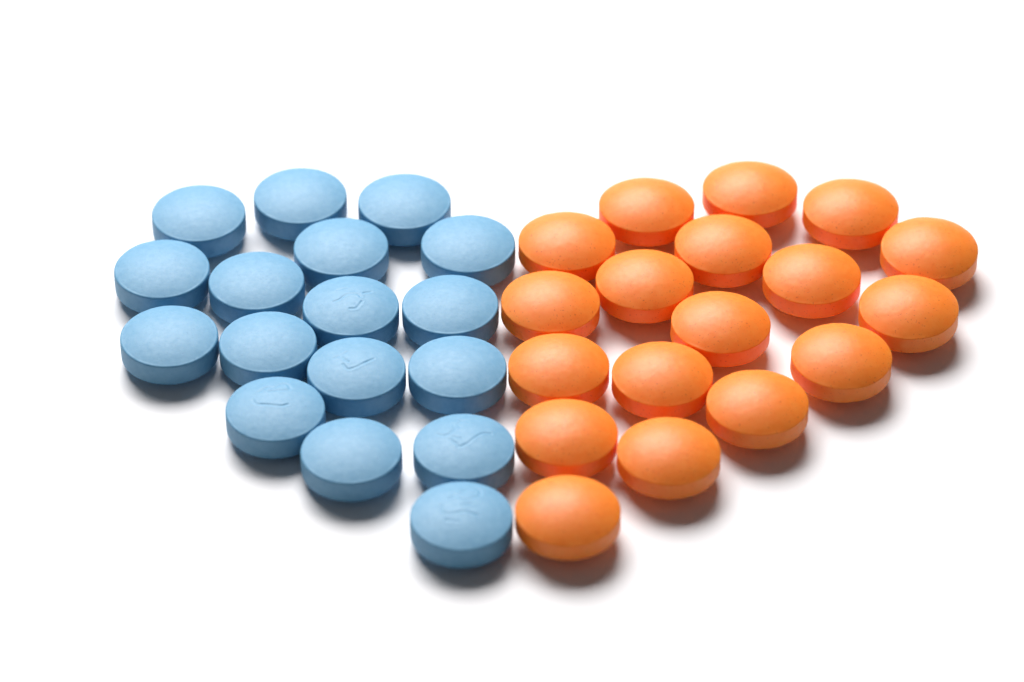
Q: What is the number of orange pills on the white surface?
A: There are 18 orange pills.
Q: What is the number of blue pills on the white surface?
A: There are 17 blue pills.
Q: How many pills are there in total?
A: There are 35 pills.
